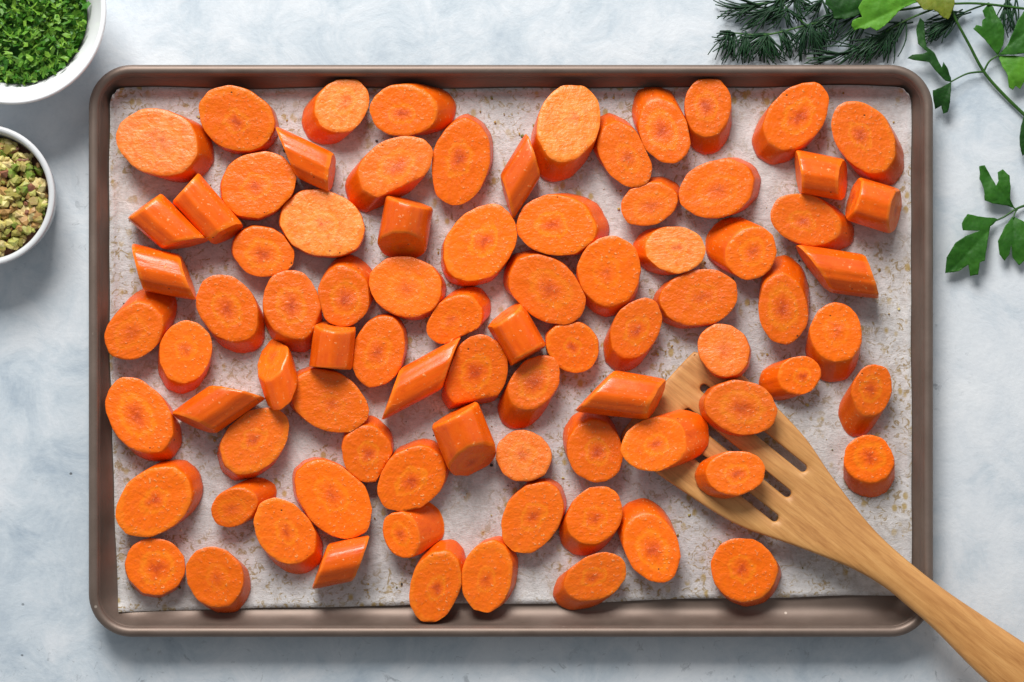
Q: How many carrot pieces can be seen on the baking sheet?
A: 84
